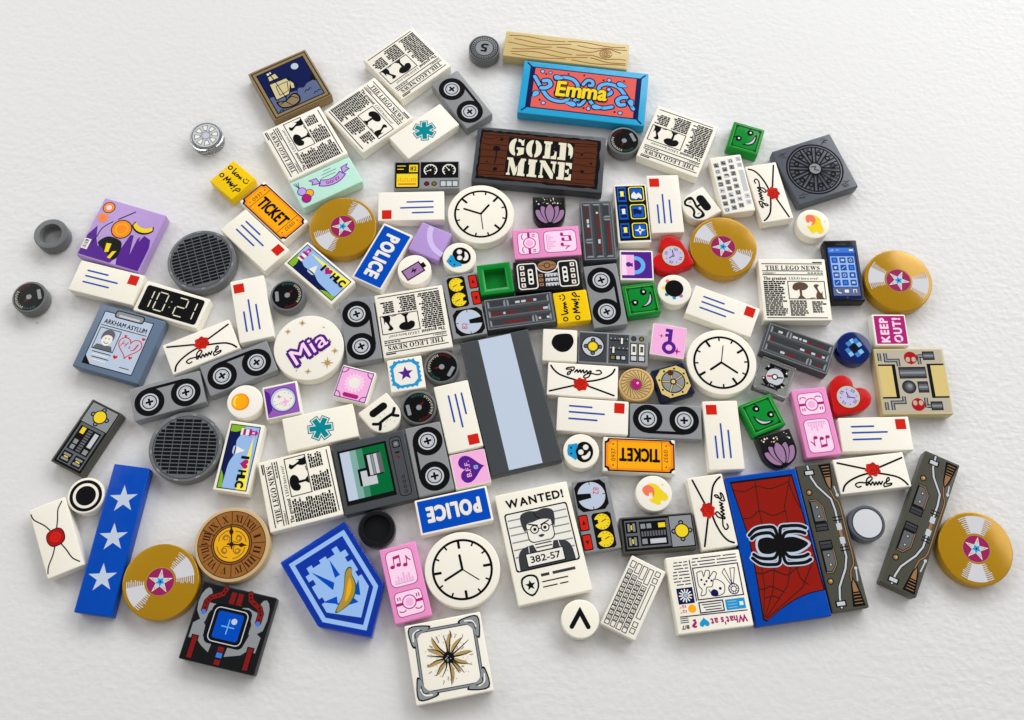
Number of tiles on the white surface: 132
